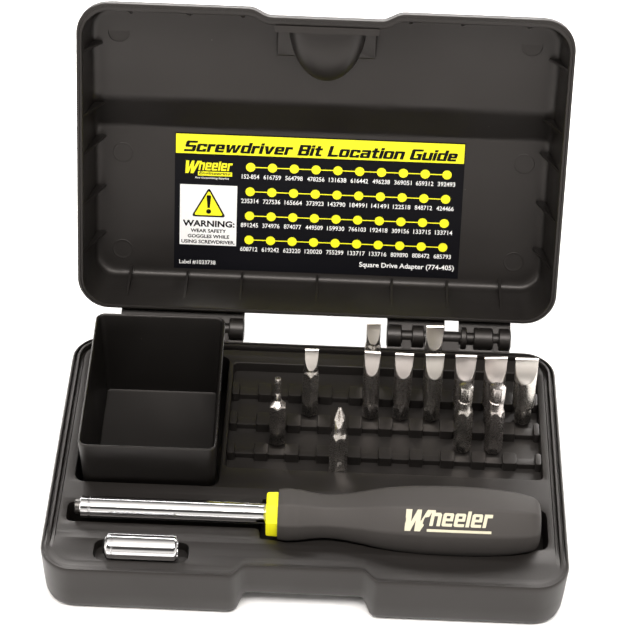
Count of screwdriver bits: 13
